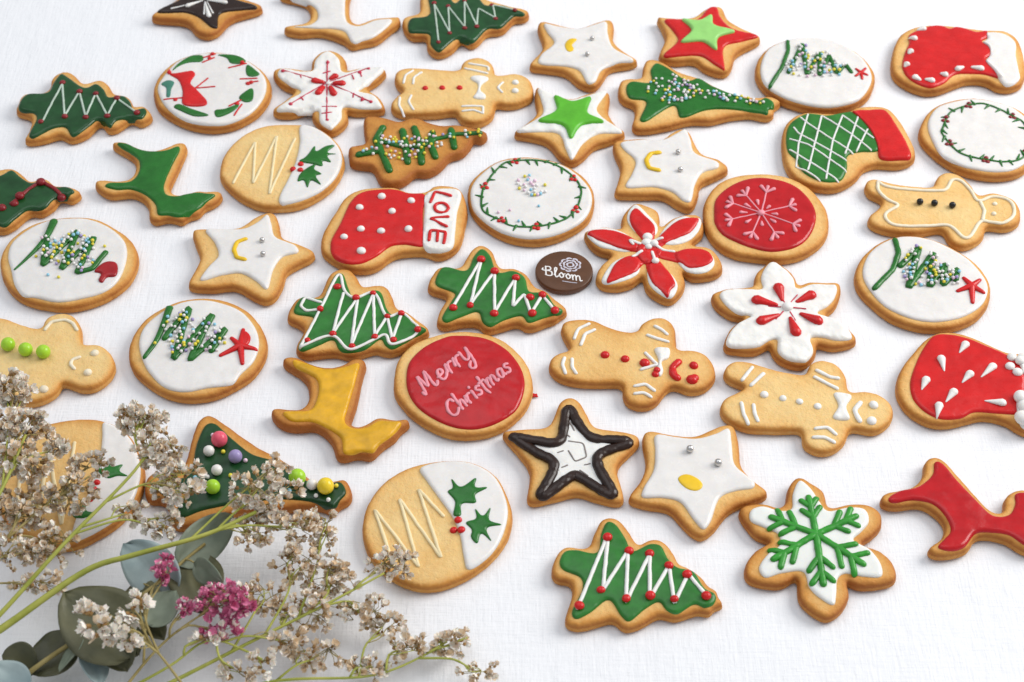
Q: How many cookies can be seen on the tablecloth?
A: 46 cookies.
